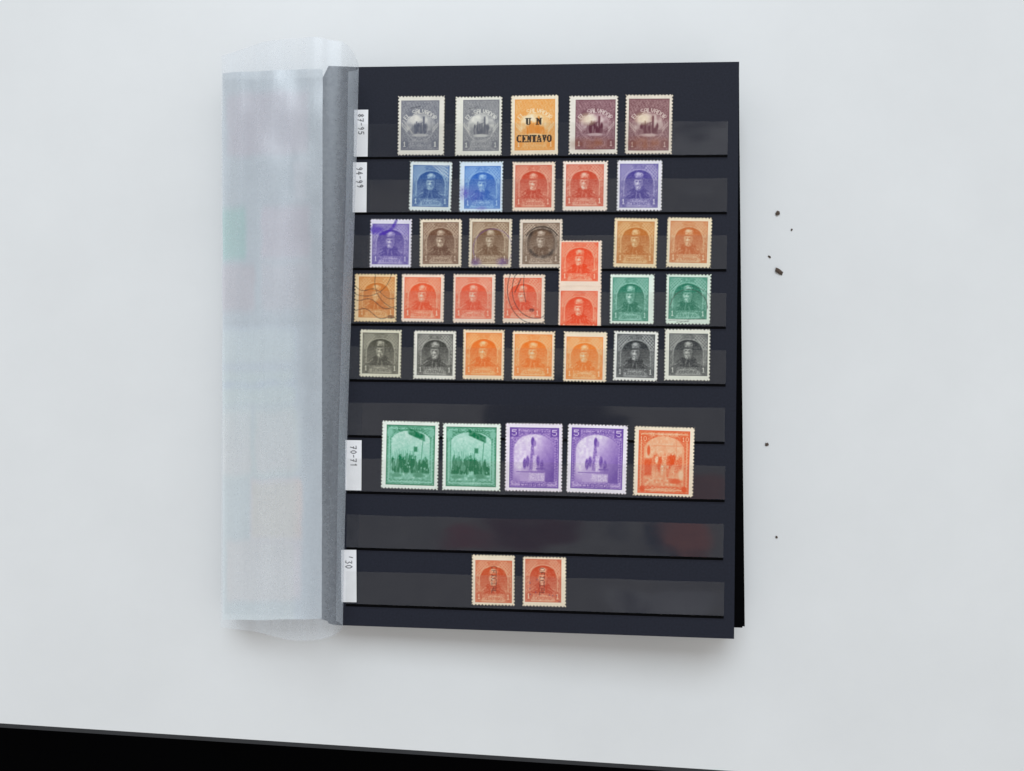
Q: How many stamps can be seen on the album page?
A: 38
